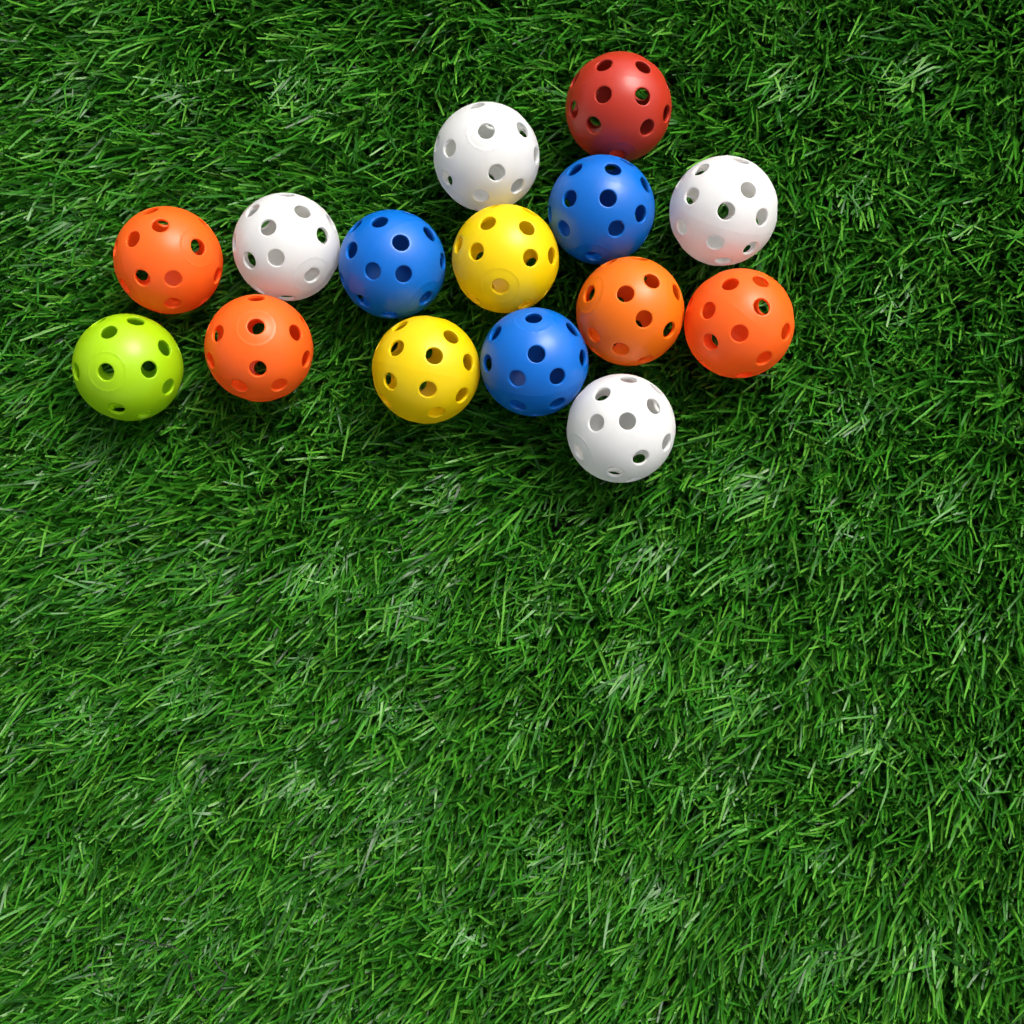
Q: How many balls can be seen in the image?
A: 15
